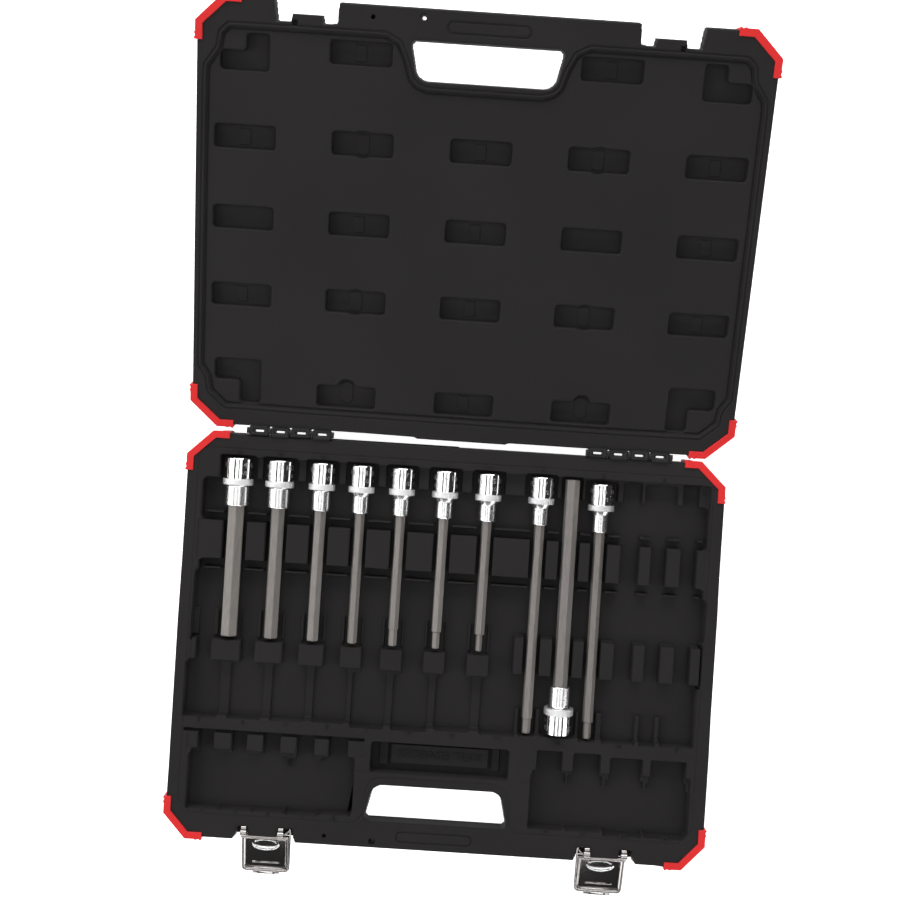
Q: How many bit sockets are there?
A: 10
